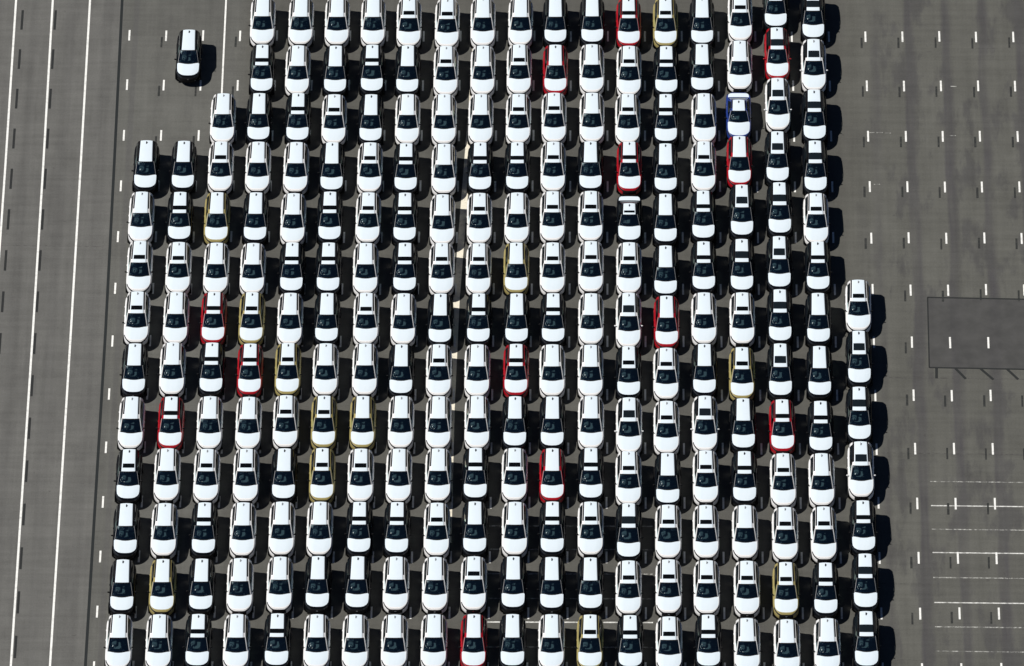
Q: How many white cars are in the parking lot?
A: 128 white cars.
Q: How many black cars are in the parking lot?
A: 93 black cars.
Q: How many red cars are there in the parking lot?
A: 13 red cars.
